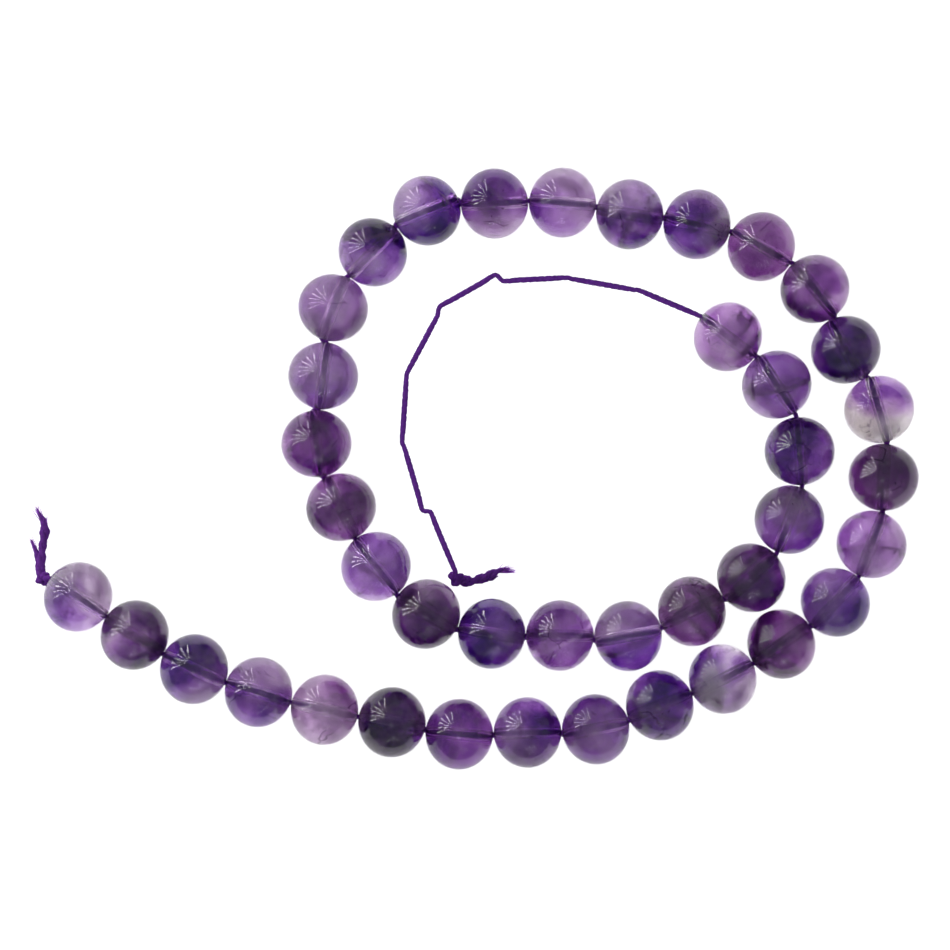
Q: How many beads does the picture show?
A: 40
